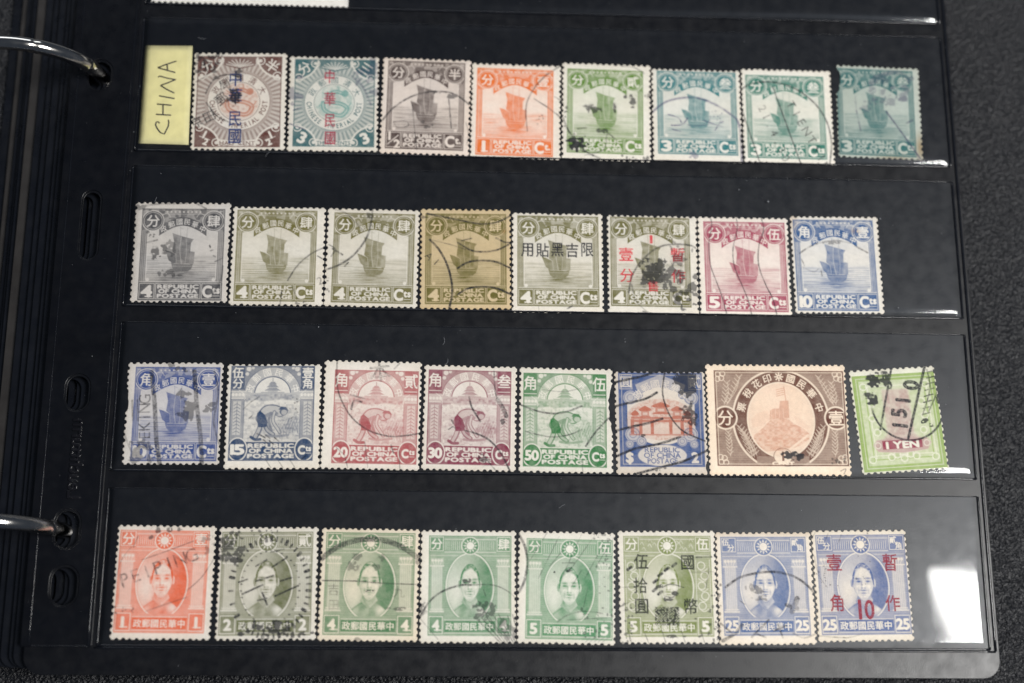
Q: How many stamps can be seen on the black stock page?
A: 32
